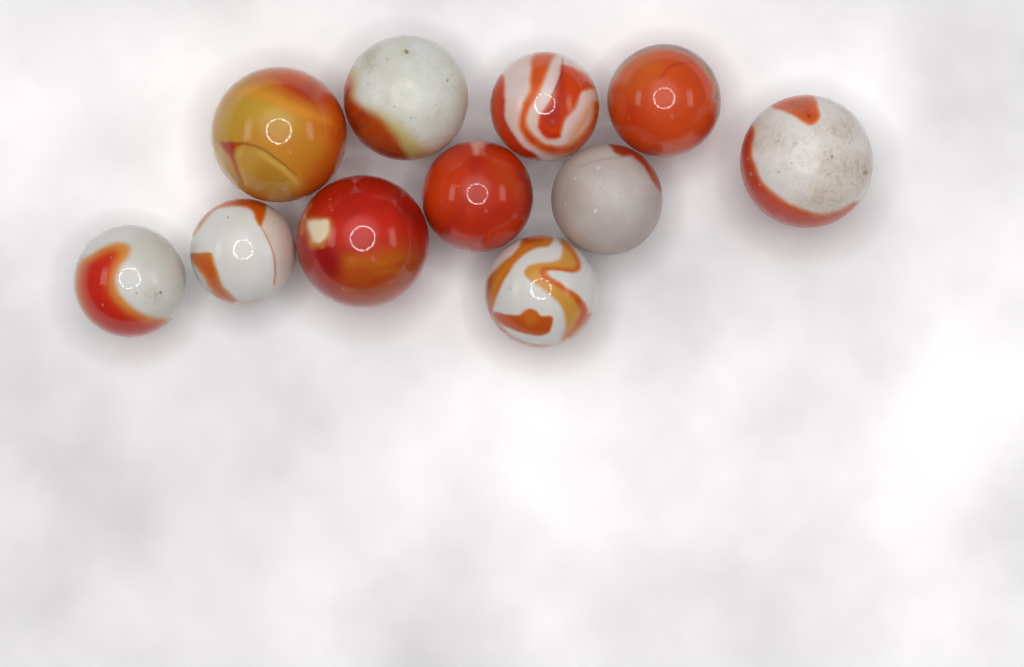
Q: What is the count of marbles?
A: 11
